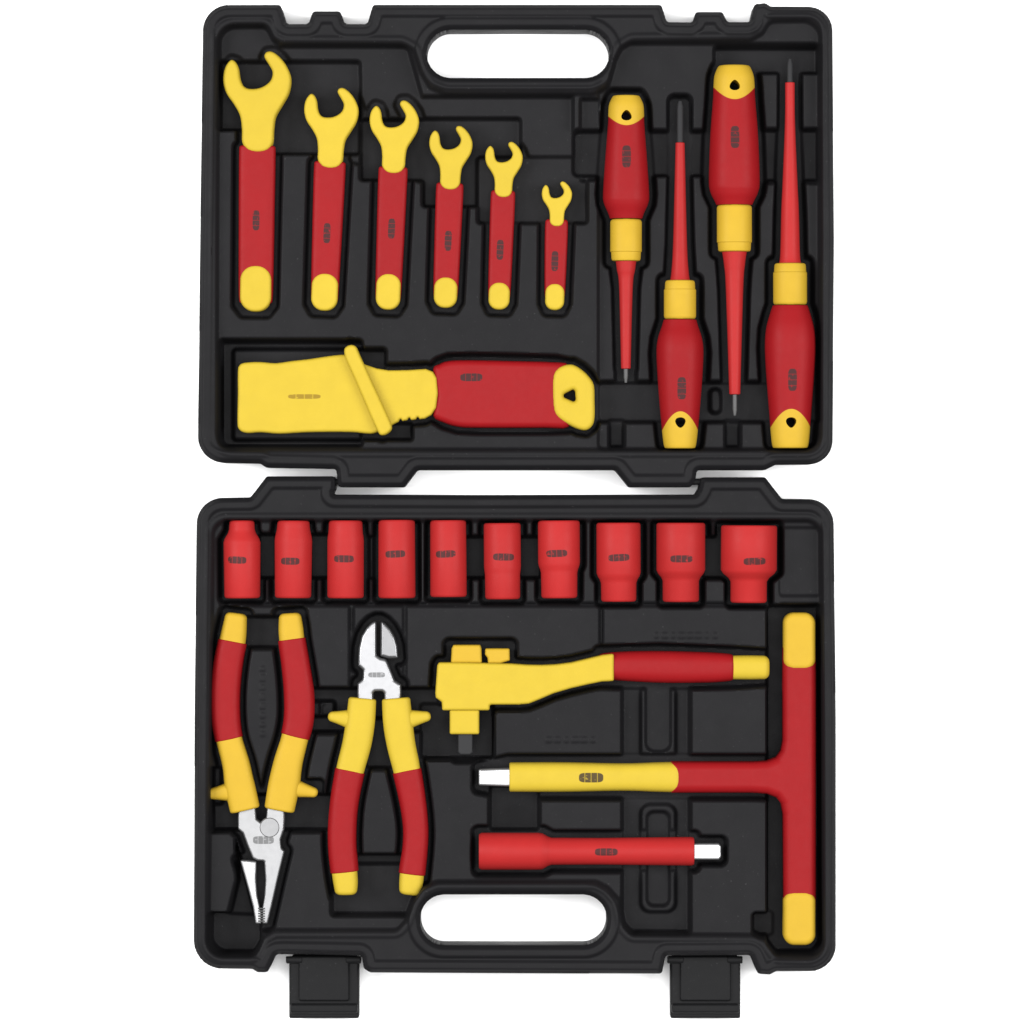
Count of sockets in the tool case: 10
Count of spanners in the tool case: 6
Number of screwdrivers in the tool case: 4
